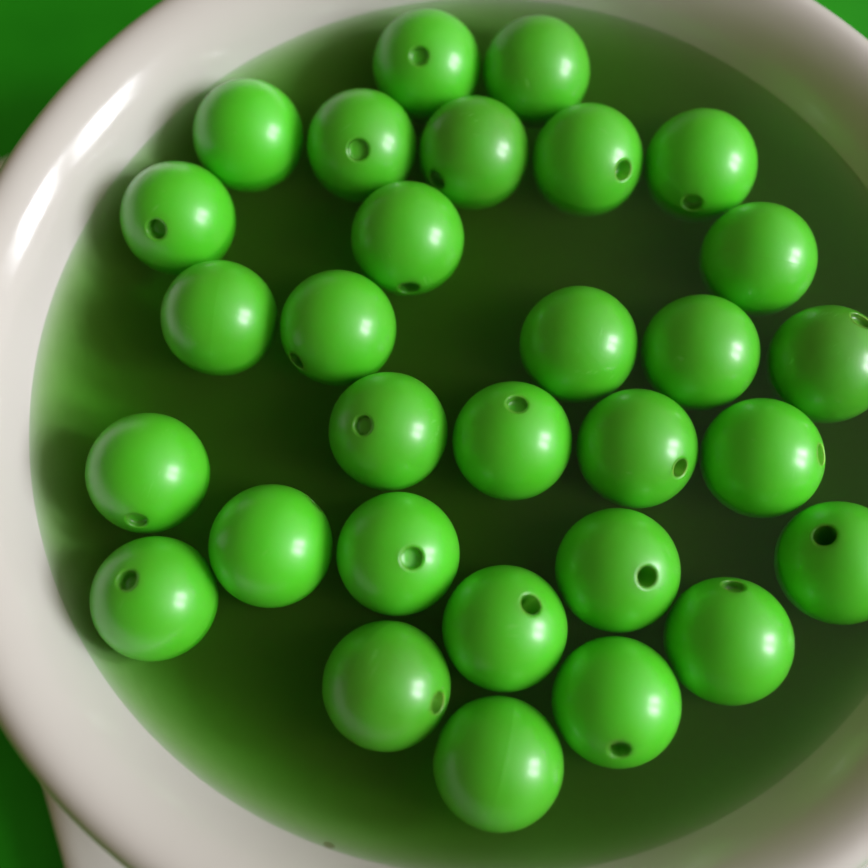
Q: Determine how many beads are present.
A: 30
